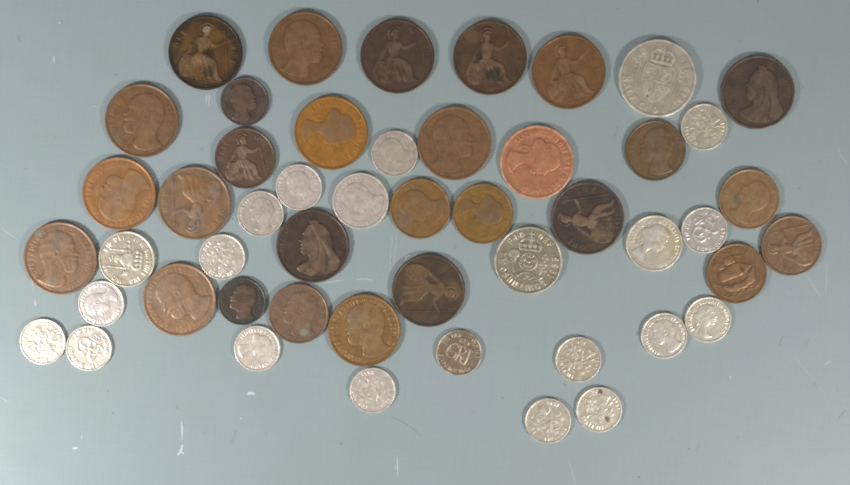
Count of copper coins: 28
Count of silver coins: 22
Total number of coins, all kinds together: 50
